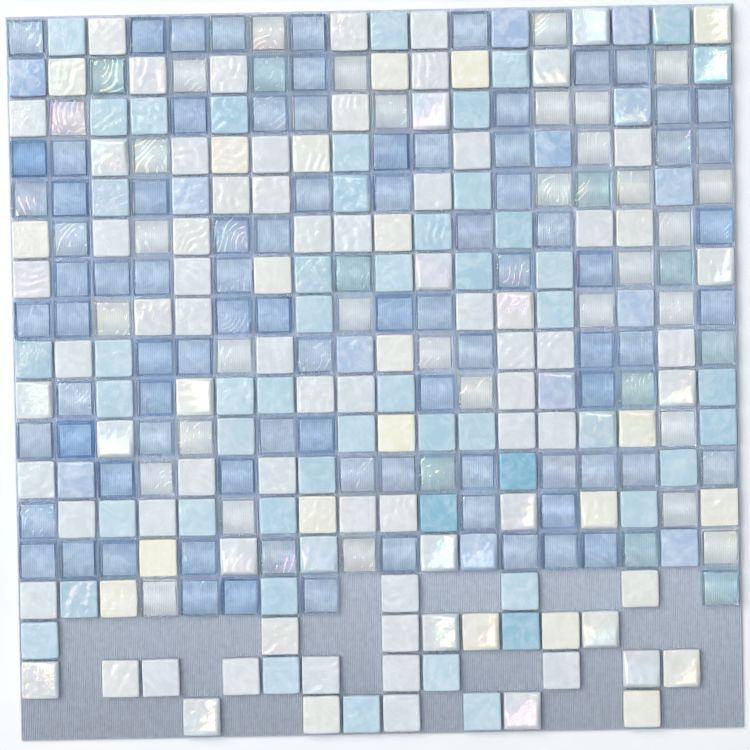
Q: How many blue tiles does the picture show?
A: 99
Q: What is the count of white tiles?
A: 129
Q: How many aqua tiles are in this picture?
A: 62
